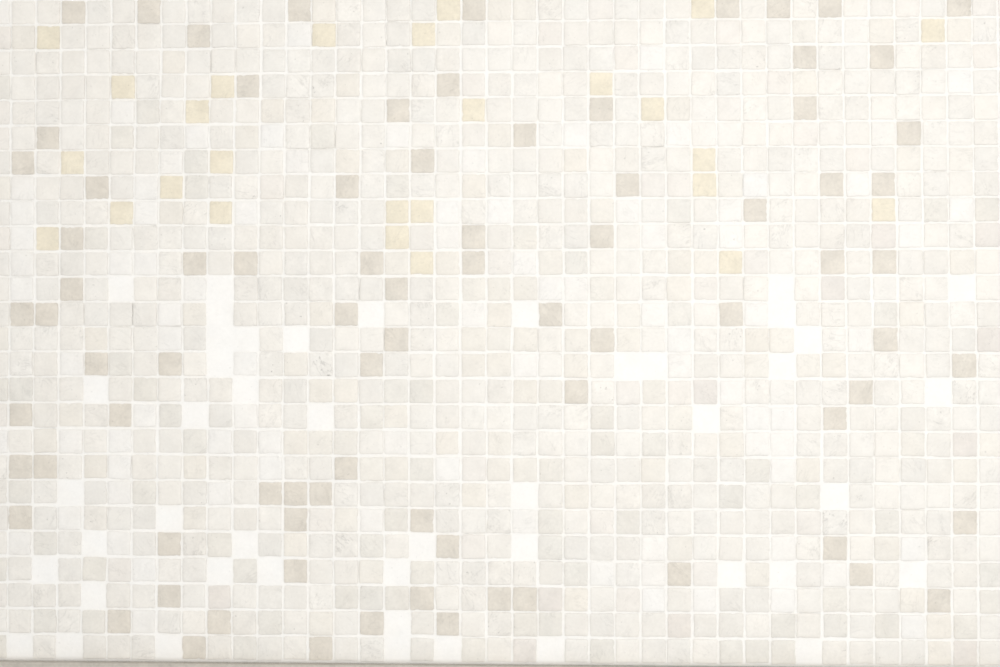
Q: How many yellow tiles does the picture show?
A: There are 26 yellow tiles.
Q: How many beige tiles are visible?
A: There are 82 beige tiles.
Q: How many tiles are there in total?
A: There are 108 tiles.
